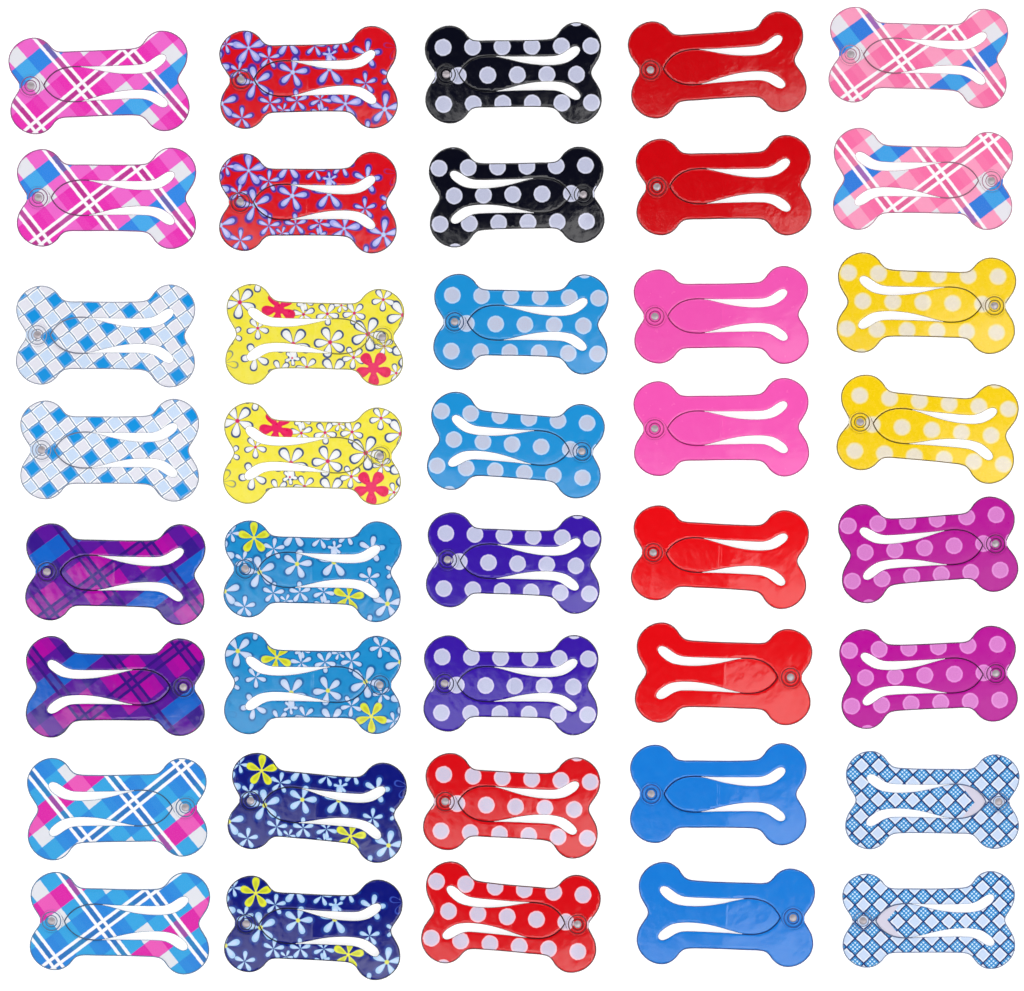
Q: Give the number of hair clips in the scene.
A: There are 40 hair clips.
